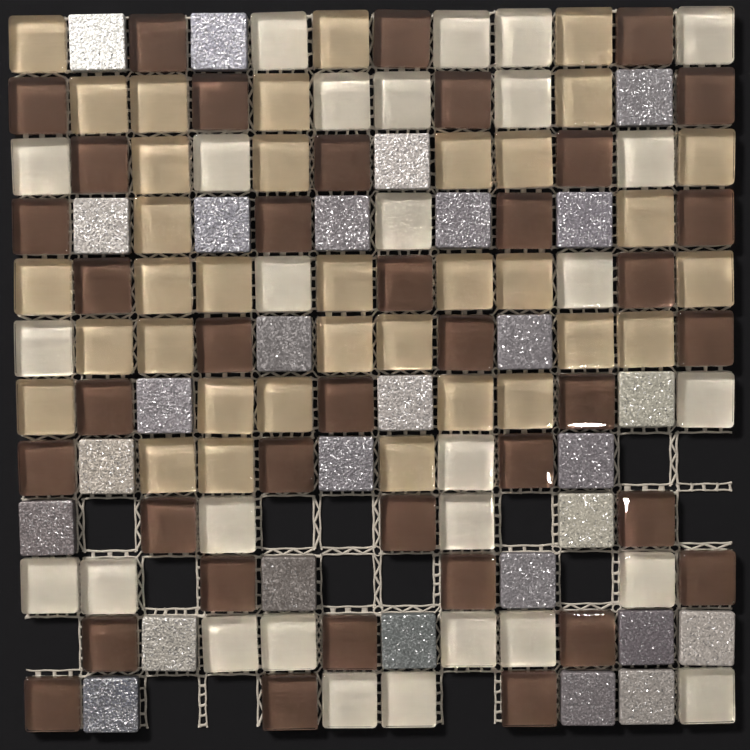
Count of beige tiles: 35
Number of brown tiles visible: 38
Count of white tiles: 28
